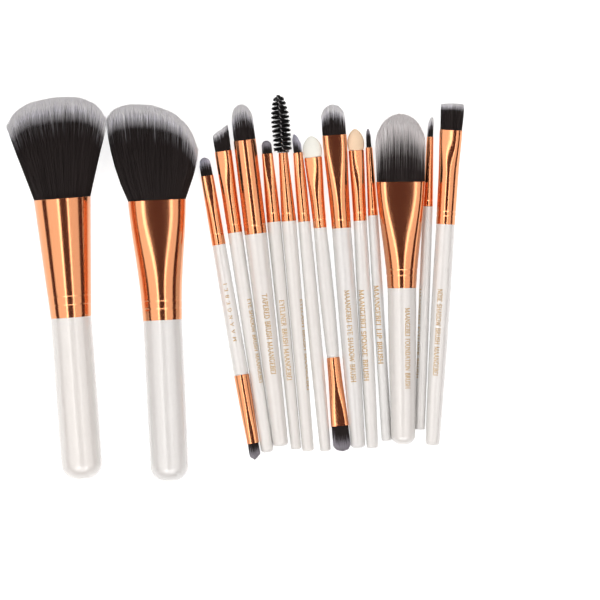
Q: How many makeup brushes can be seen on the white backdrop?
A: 15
